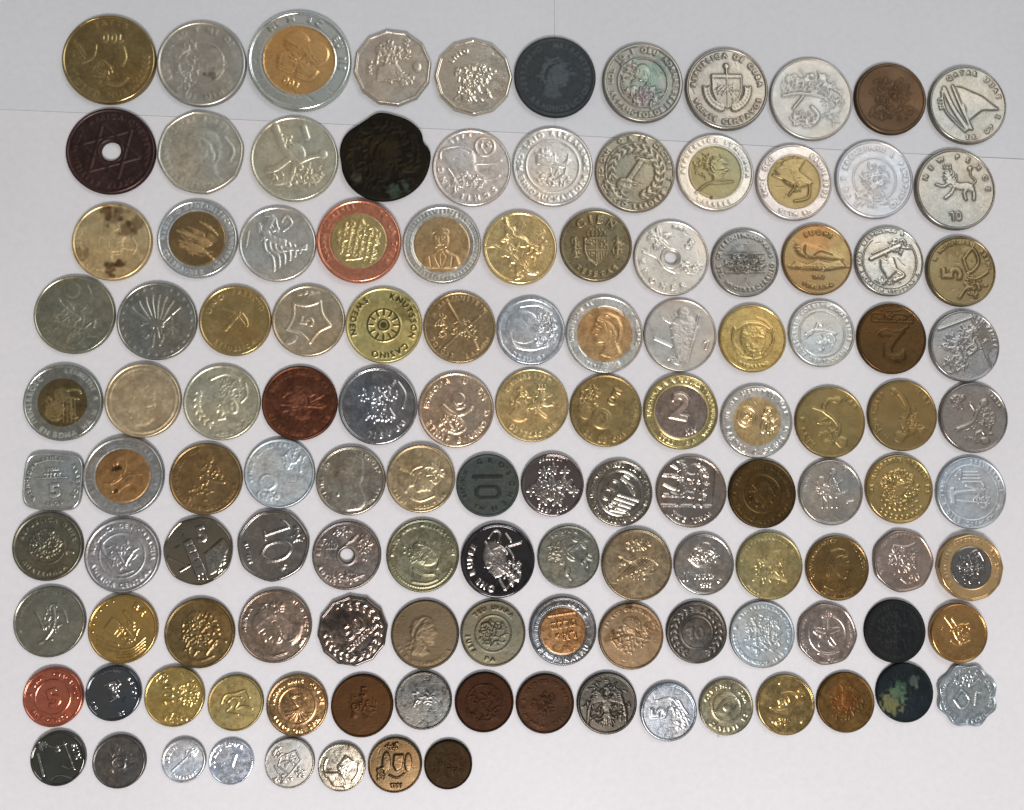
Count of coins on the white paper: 126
